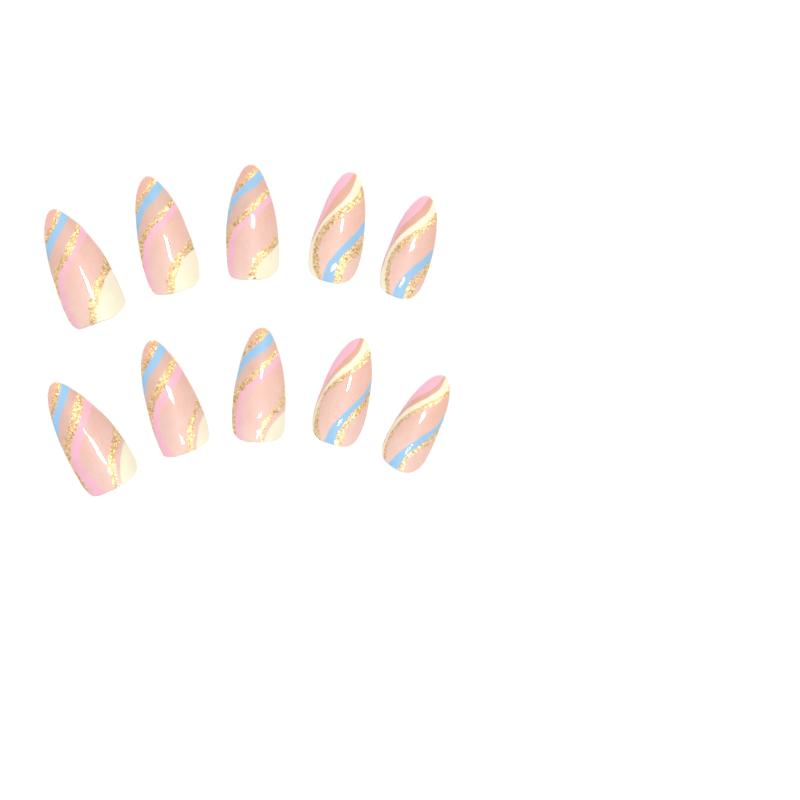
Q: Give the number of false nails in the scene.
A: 10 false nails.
